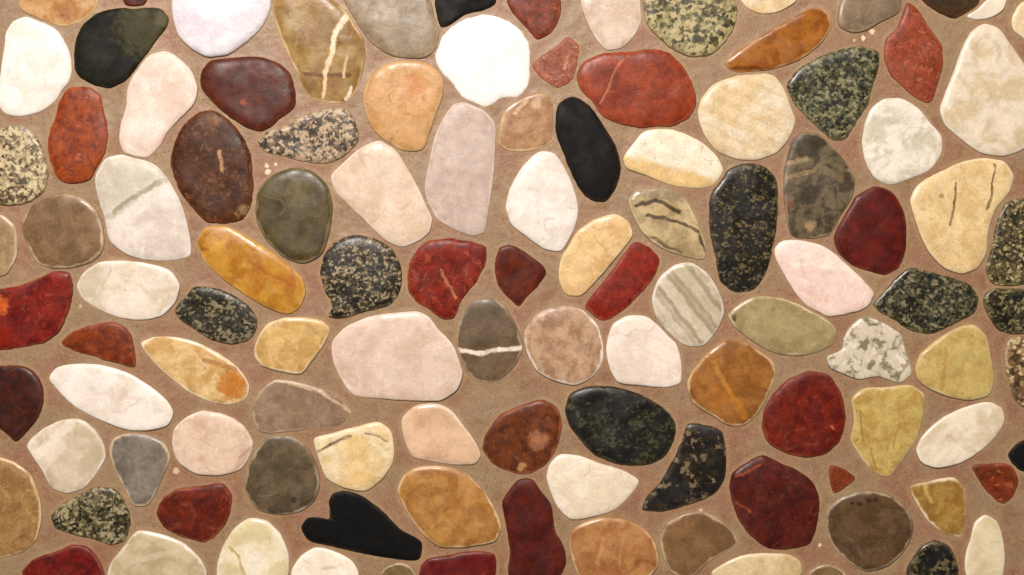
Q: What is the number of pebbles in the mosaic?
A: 113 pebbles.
